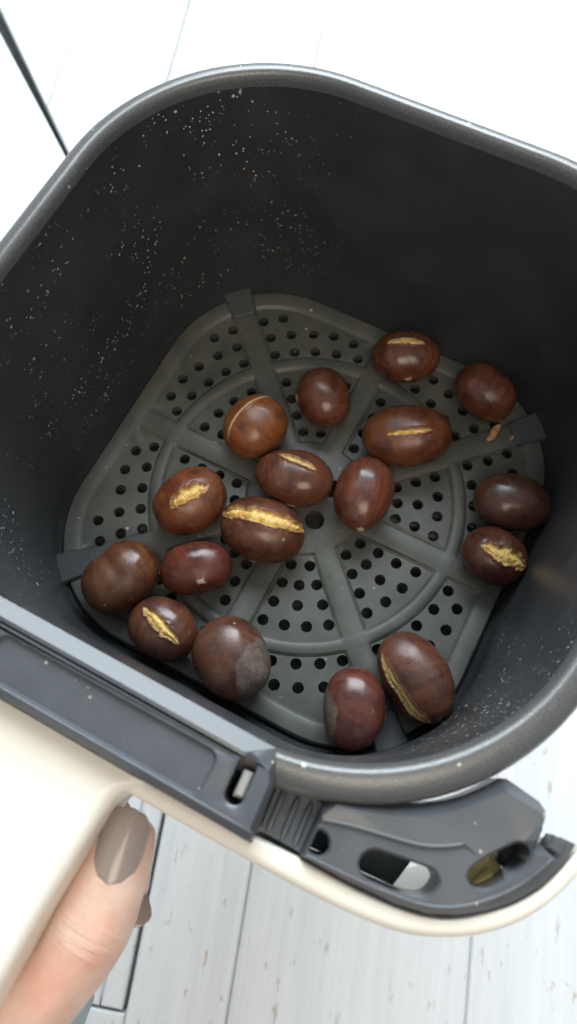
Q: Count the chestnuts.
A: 17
